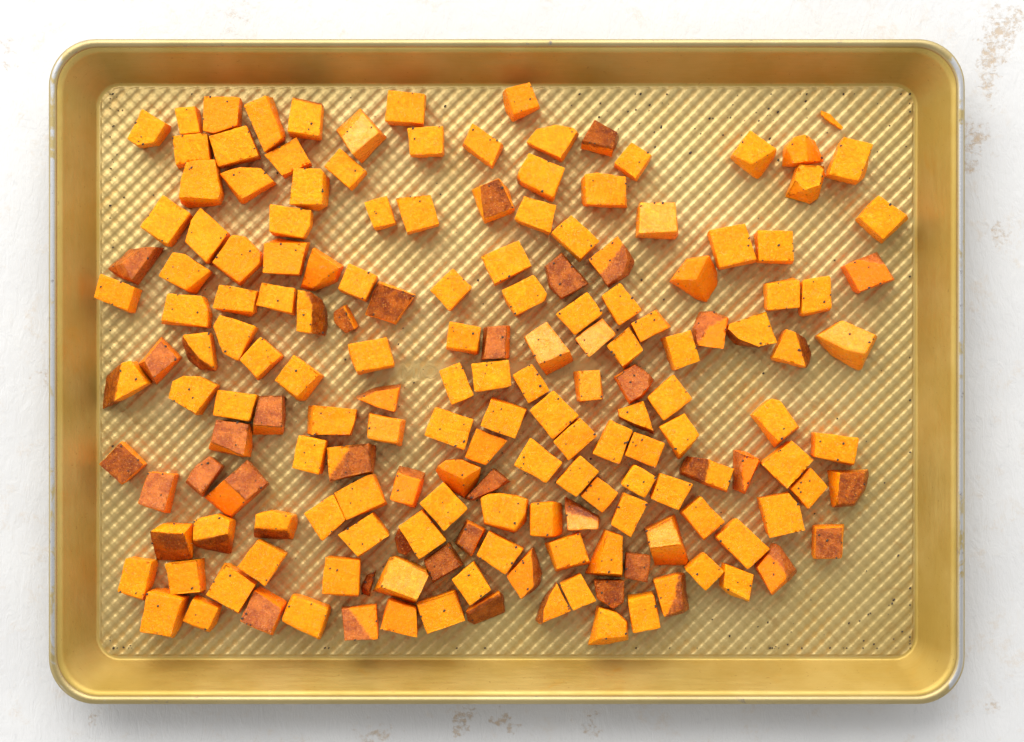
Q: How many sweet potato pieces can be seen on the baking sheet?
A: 174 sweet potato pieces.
